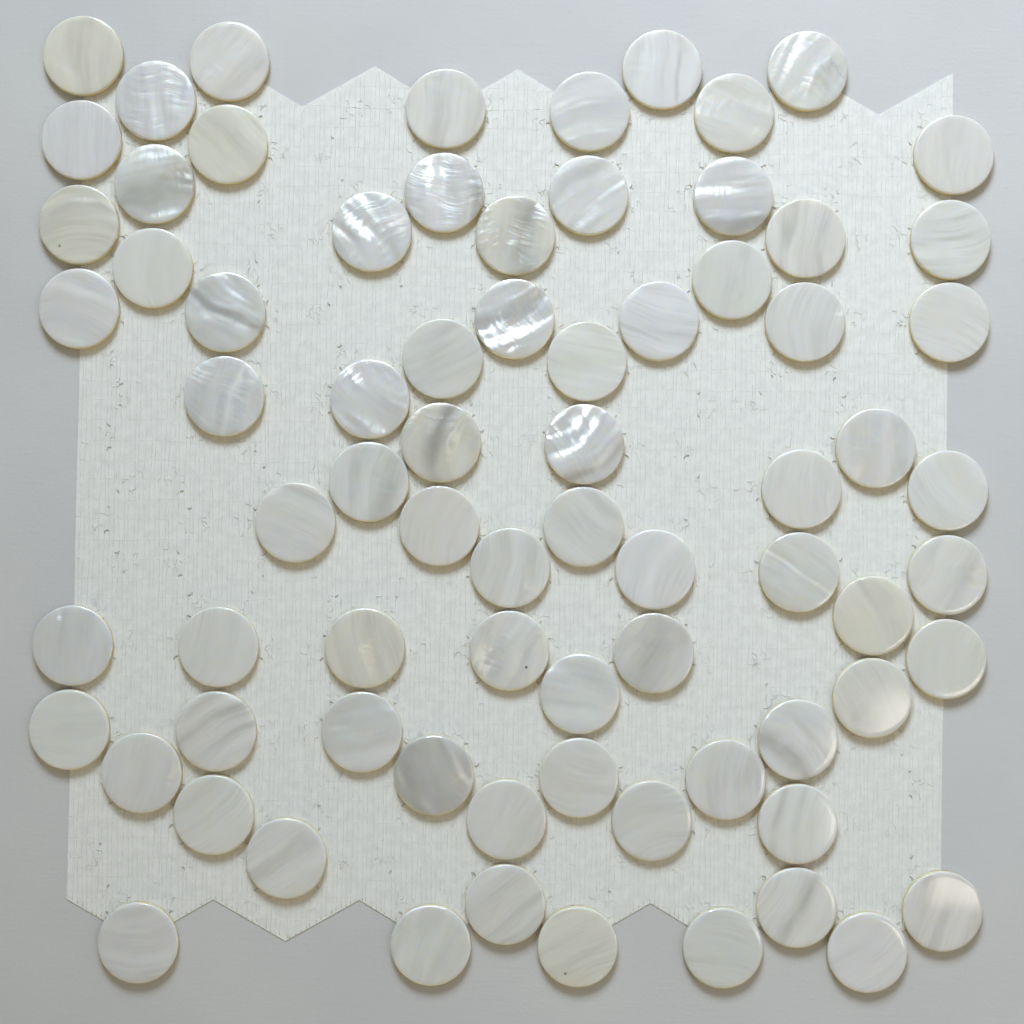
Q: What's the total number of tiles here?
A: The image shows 75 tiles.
